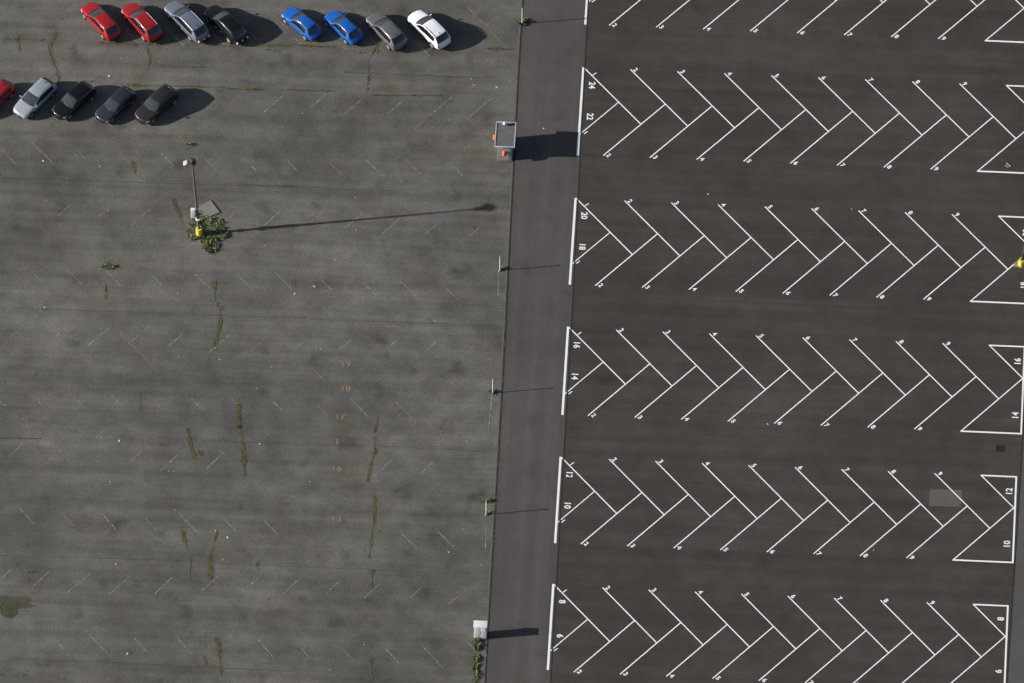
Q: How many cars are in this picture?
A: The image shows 13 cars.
